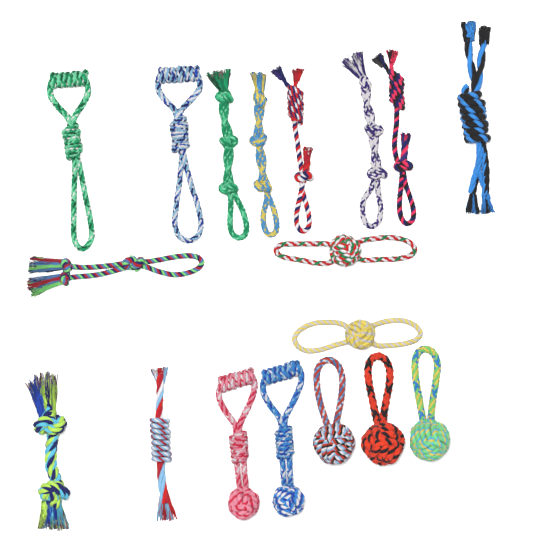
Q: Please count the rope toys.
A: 18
